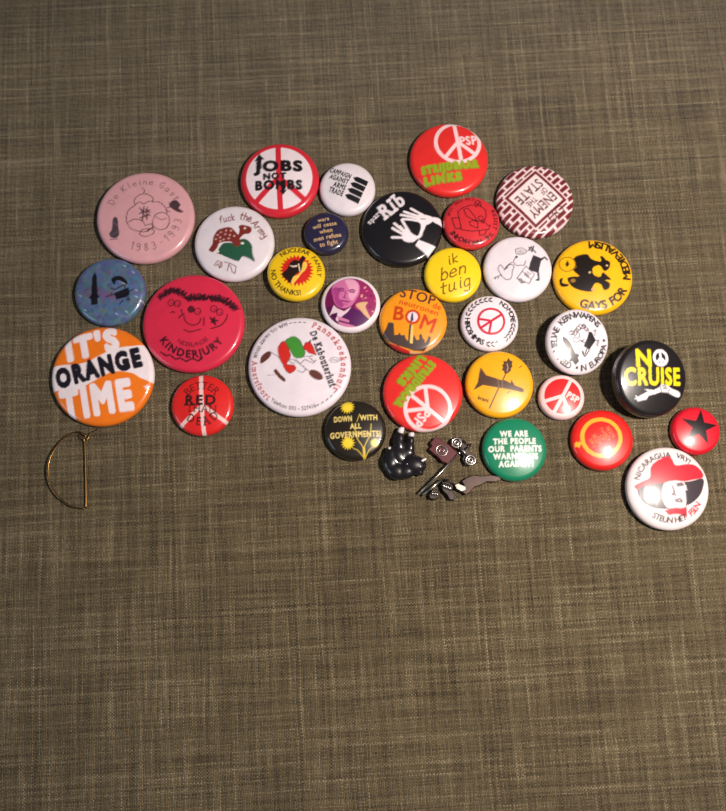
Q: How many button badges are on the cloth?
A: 31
